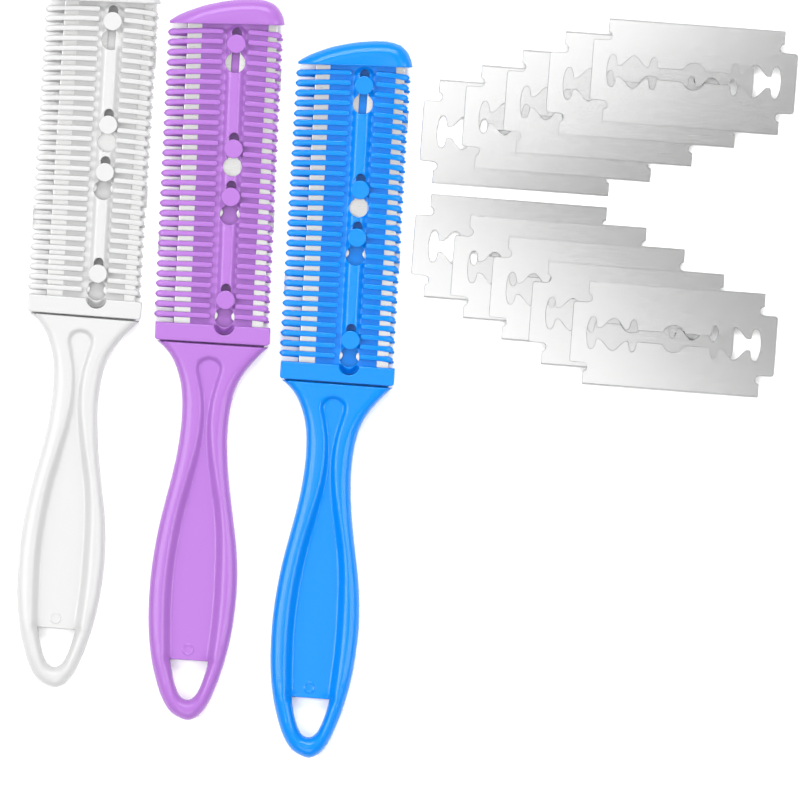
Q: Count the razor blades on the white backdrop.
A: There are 10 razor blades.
